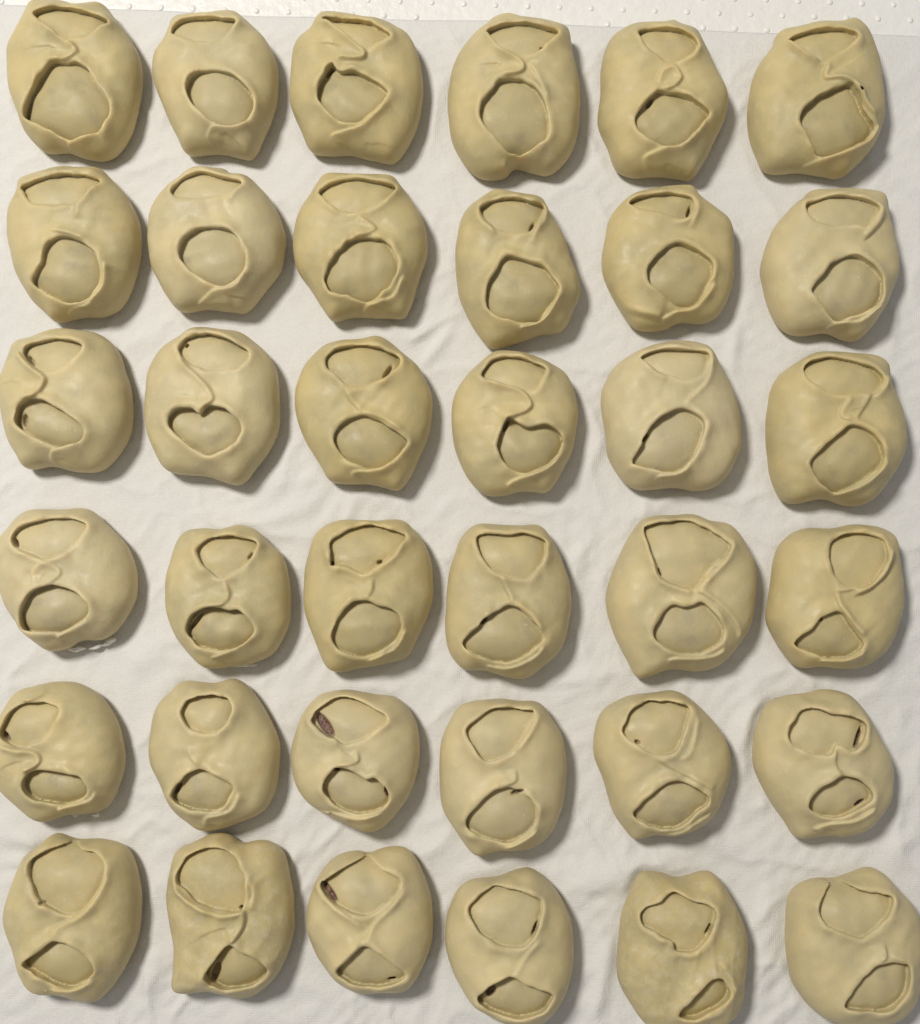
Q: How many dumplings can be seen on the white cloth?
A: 36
